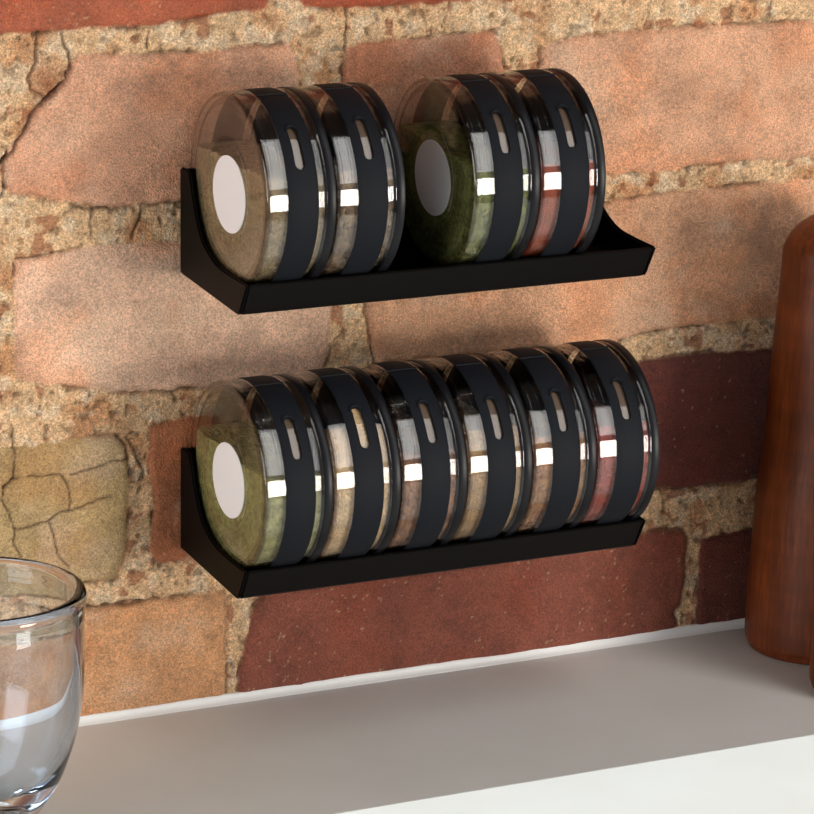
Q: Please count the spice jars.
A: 10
